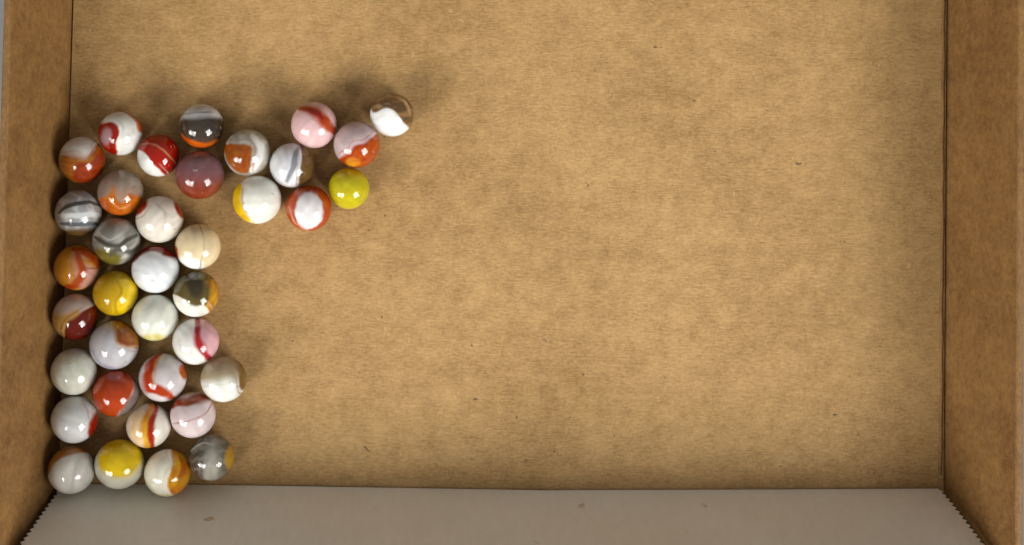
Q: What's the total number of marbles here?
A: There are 37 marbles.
